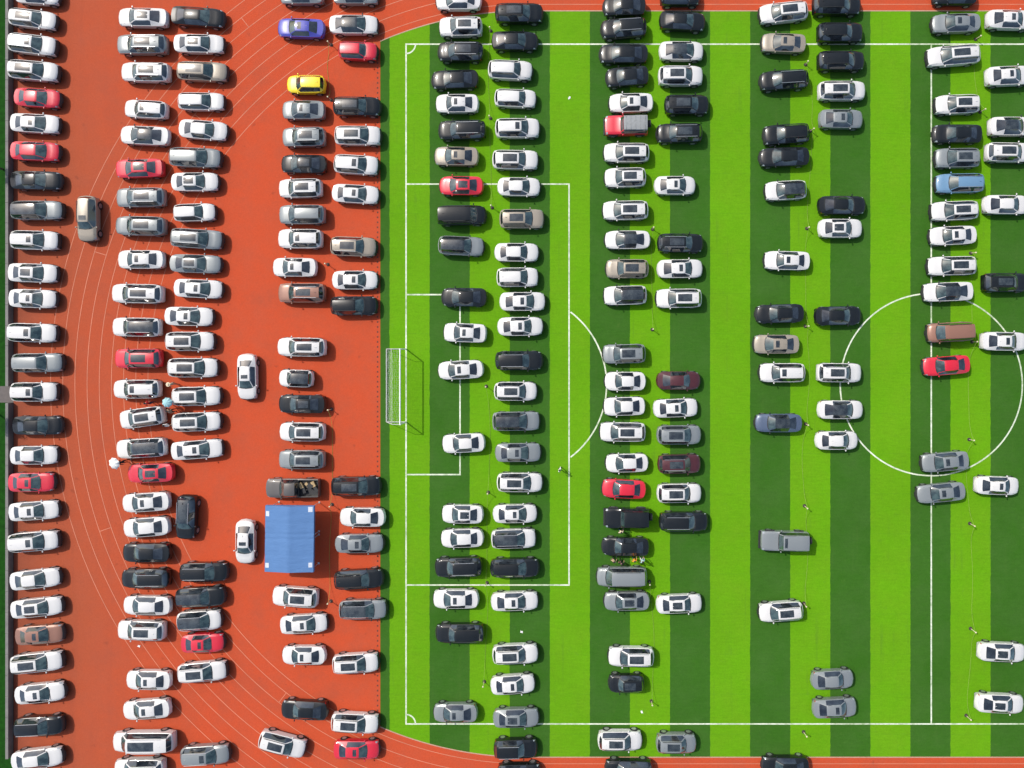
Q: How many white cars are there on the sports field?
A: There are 140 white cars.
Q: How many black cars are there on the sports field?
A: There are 56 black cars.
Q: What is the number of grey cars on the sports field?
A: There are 35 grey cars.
